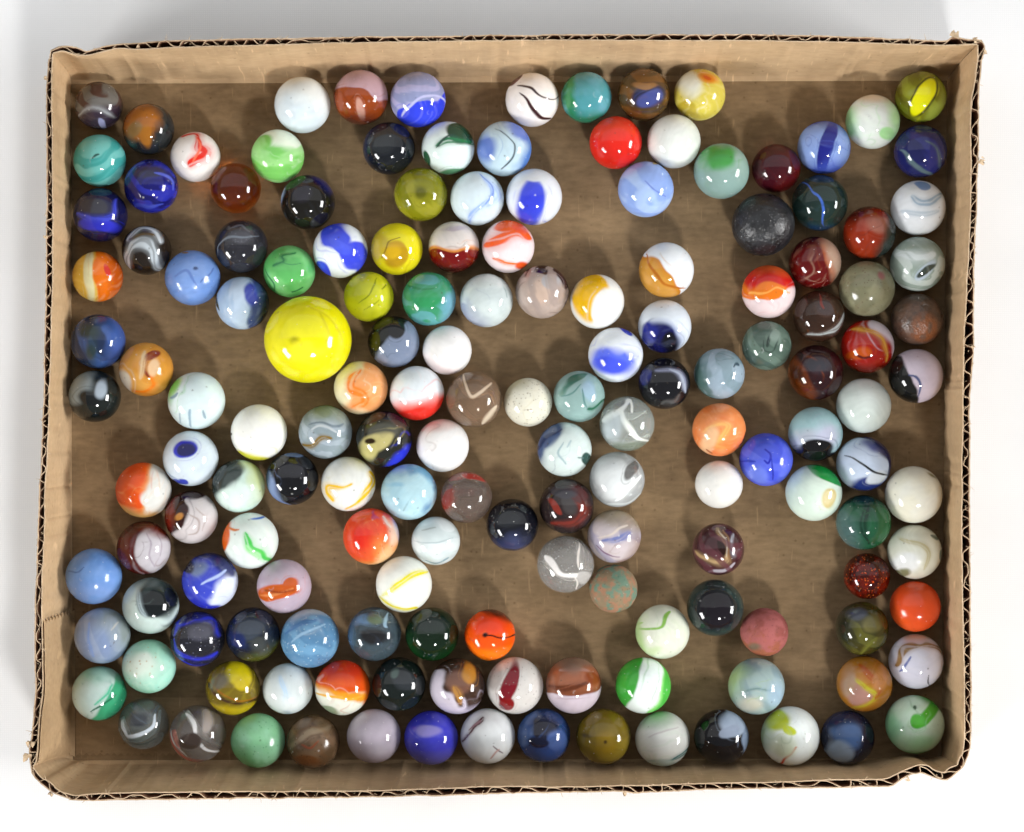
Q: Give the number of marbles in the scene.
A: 157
